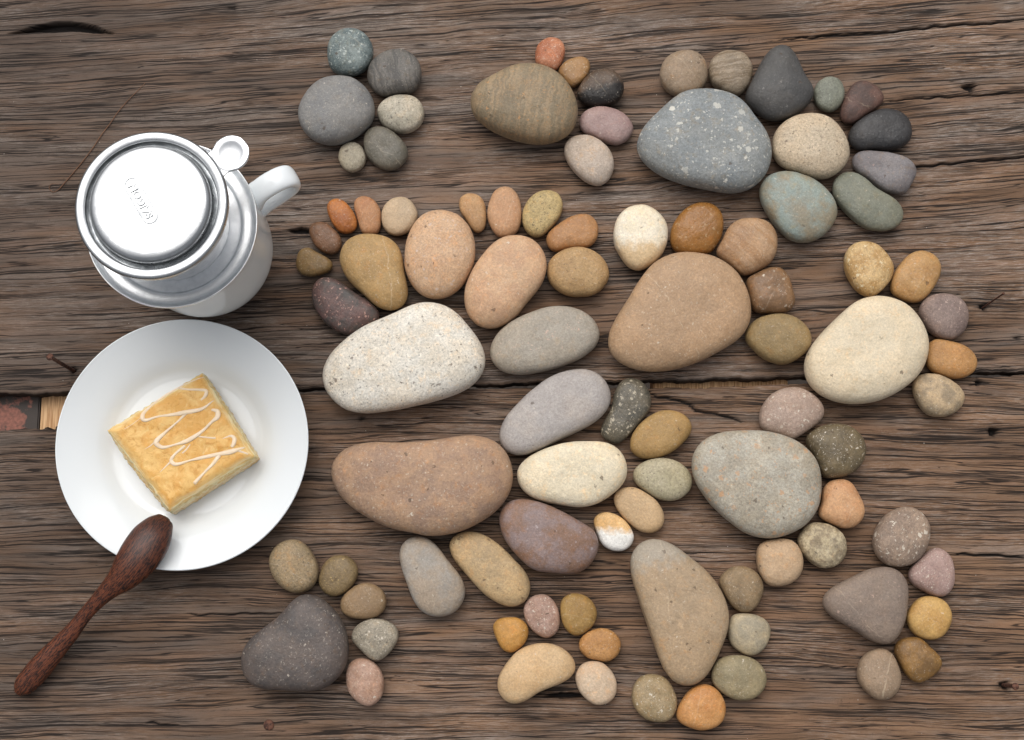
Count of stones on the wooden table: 92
